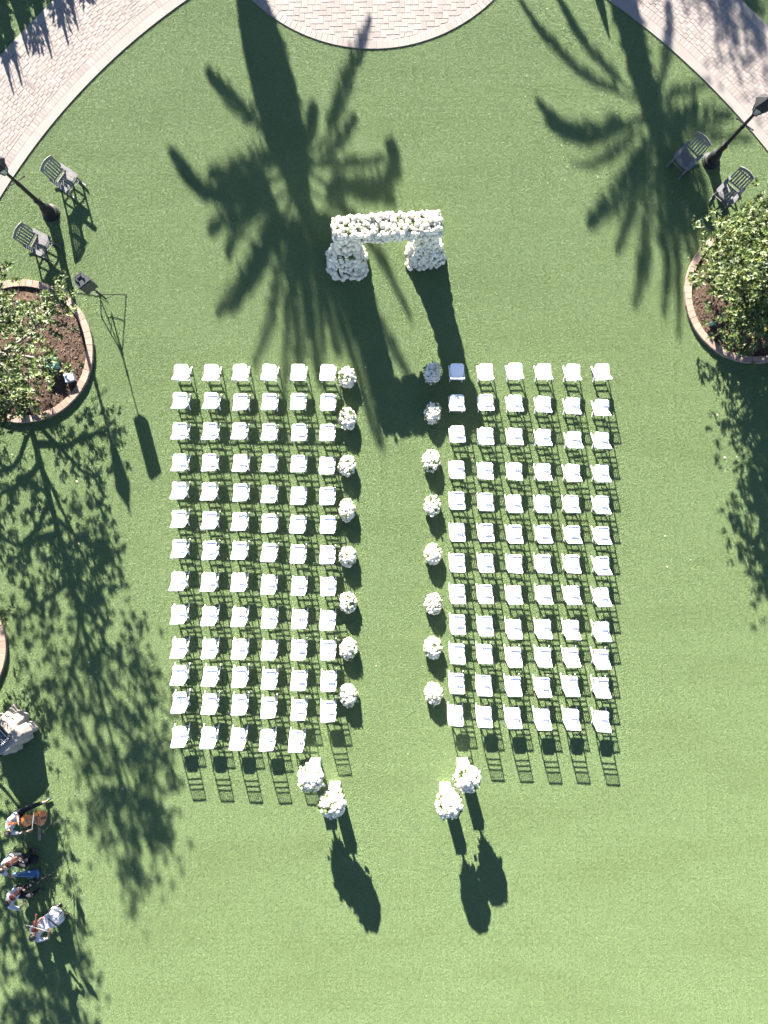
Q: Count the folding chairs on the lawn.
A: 149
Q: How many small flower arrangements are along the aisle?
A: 16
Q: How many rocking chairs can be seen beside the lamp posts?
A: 4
